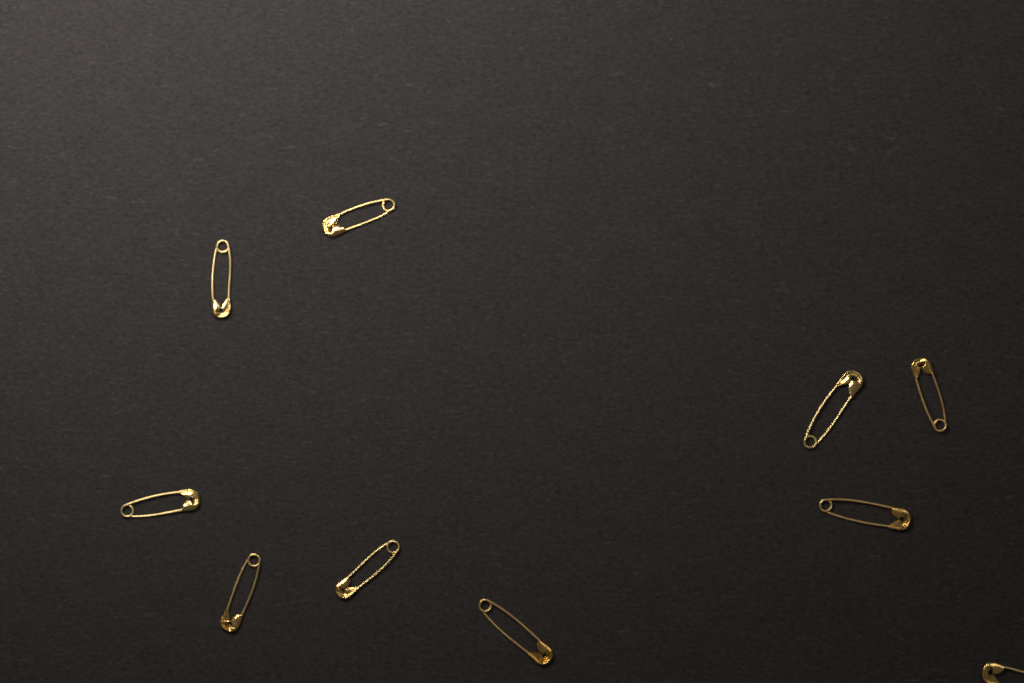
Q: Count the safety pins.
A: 10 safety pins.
